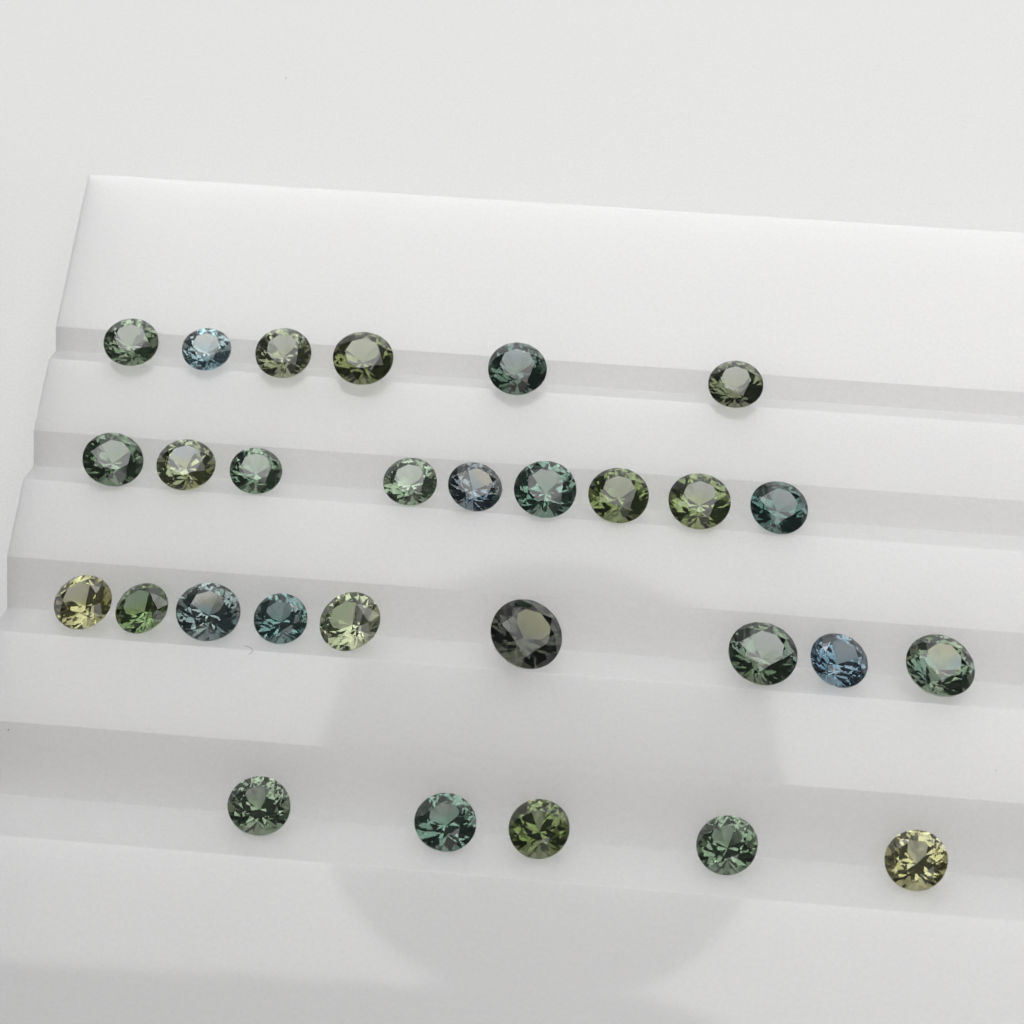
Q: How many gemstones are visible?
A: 29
